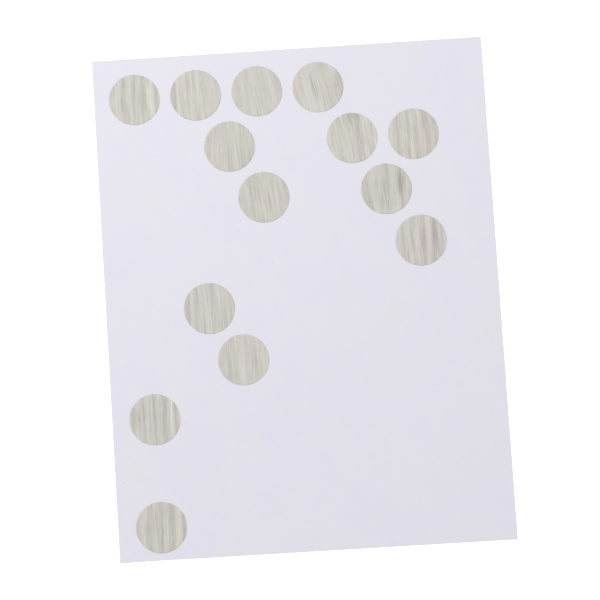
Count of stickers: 14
